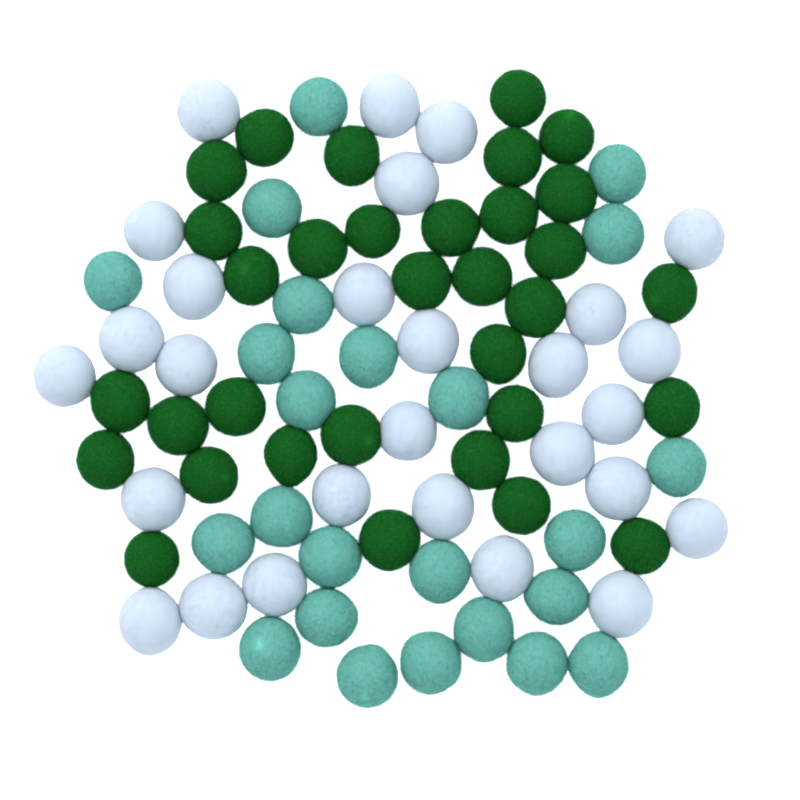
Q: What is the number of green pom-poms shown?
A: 33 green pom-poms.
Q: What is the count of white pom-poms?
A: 28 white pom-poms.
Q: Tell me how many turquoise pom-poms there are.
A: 24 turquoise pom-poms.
